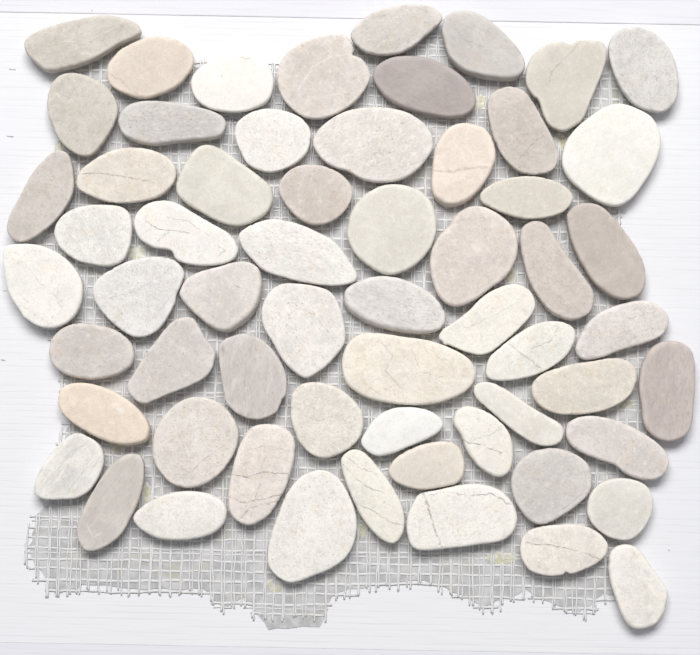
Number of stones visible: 61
